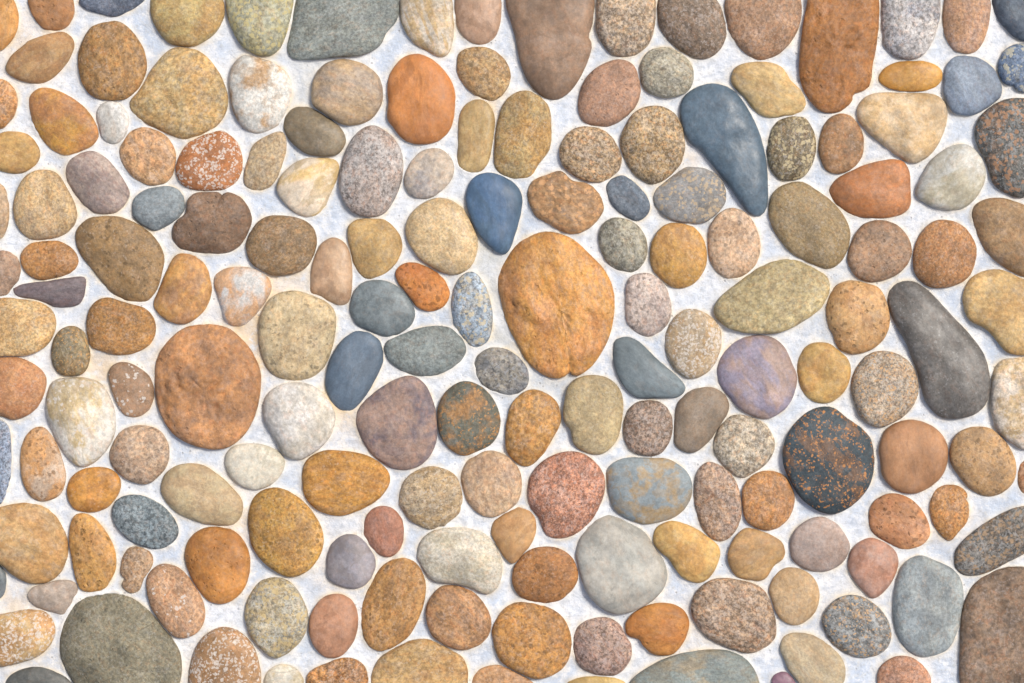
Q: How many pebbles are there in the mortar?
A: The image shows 175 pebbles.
